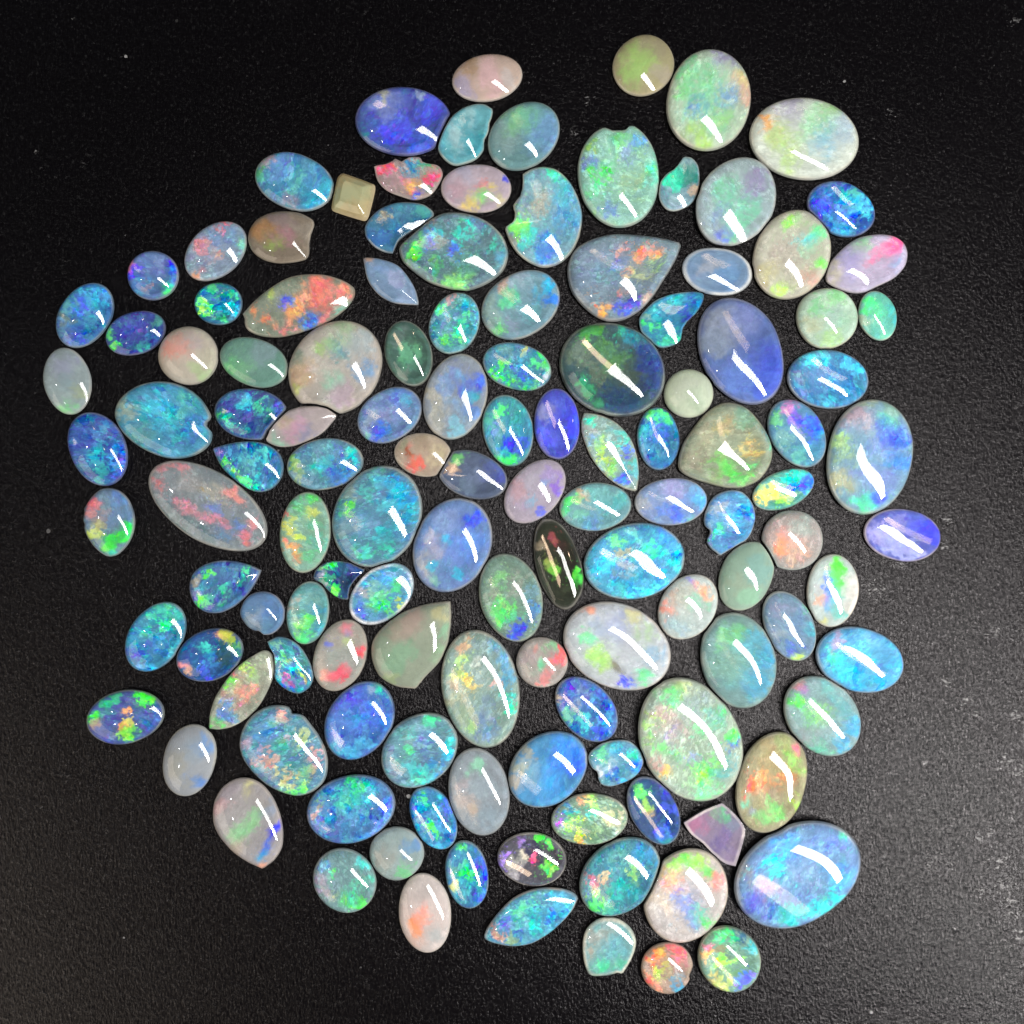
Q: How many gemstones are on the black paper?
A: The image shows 127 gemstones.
